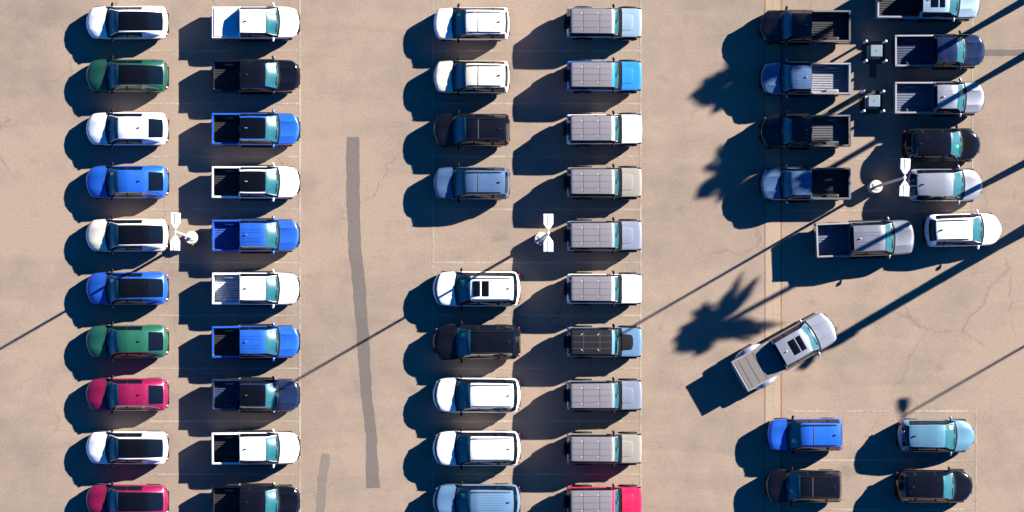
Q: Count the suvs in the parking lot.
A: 36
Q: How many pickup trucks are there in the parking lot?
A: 19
